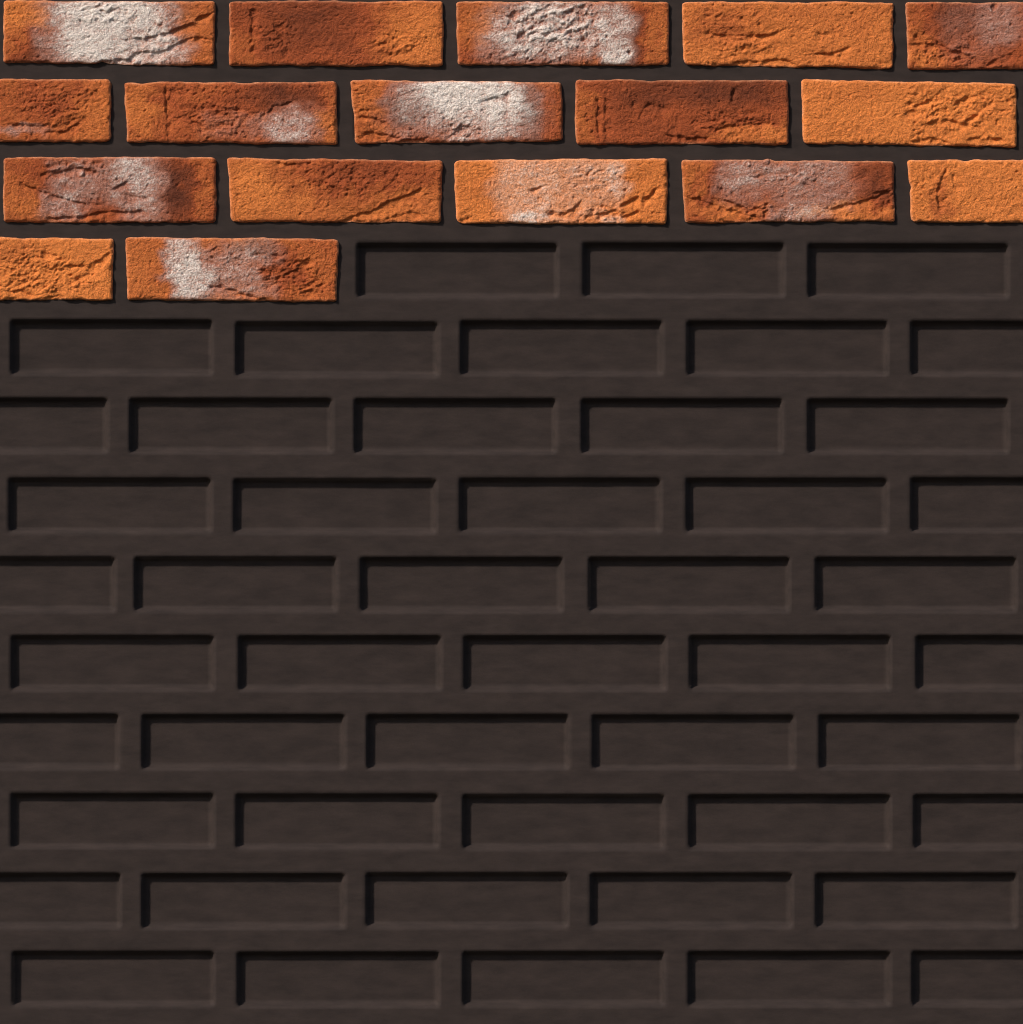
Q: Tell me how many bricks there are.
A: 17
